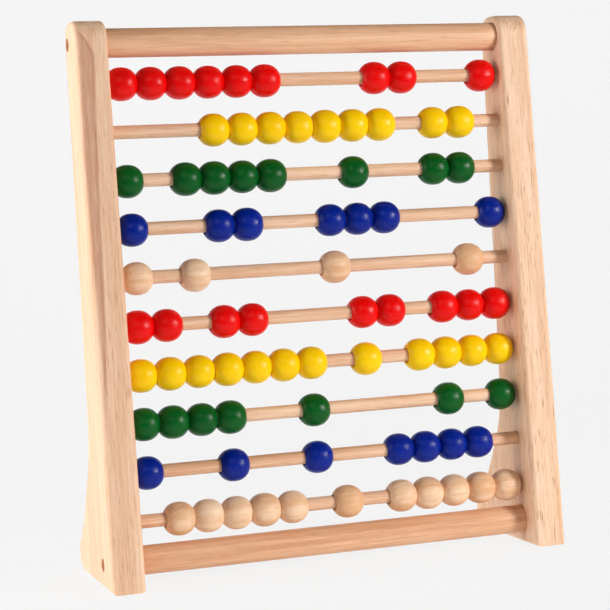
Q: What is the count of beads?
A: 83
